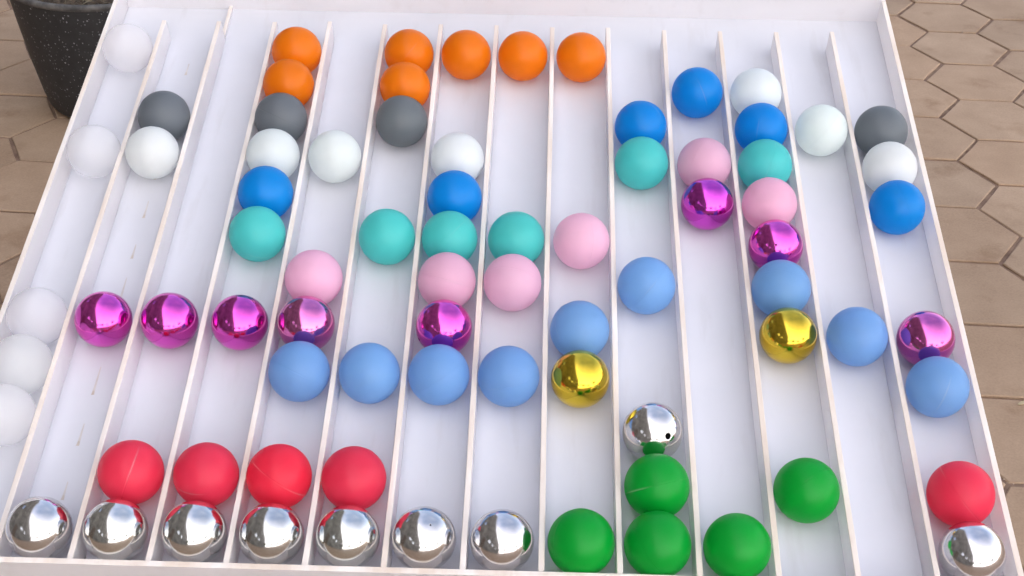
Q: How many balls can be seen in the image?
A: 79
